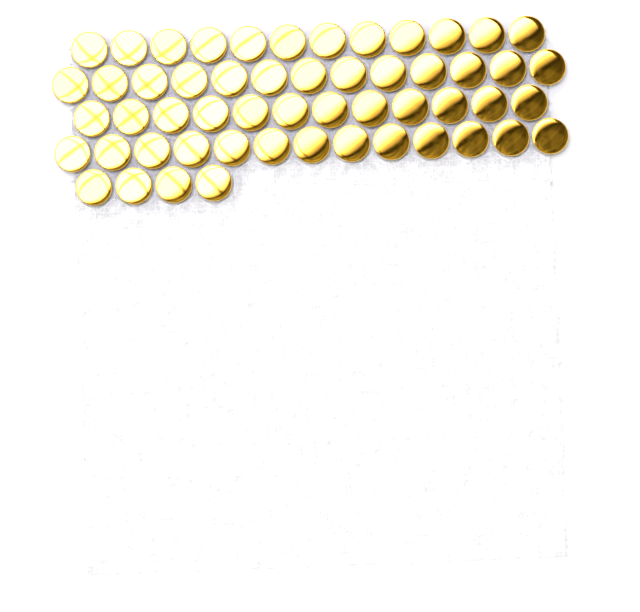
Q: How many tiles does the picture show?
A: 54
